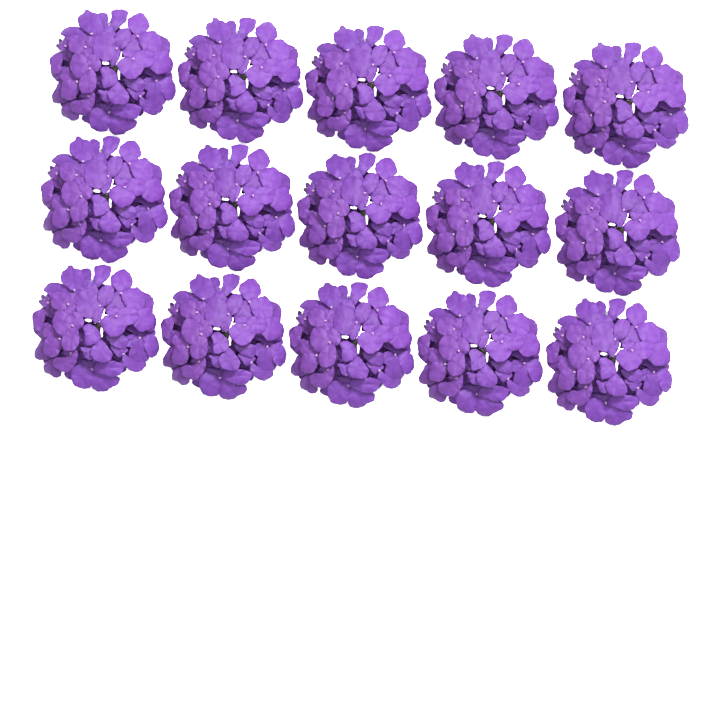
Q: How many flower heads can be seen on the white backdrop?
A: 15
